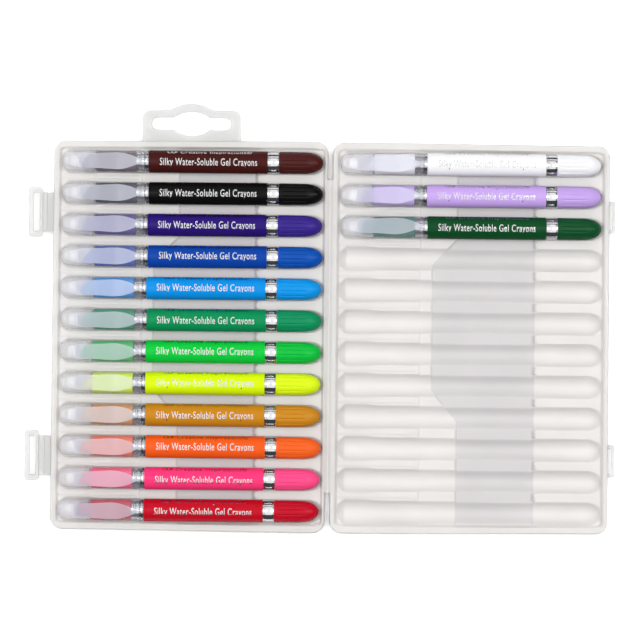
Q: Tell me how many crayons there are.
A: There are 15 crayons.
